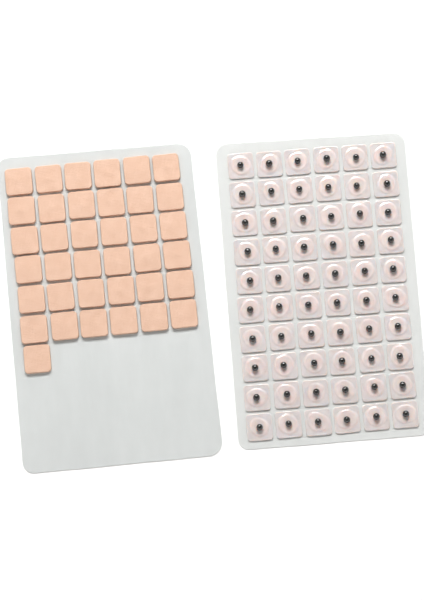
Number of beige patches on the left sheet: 37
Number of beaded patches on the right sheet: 60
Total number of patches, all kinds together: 97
